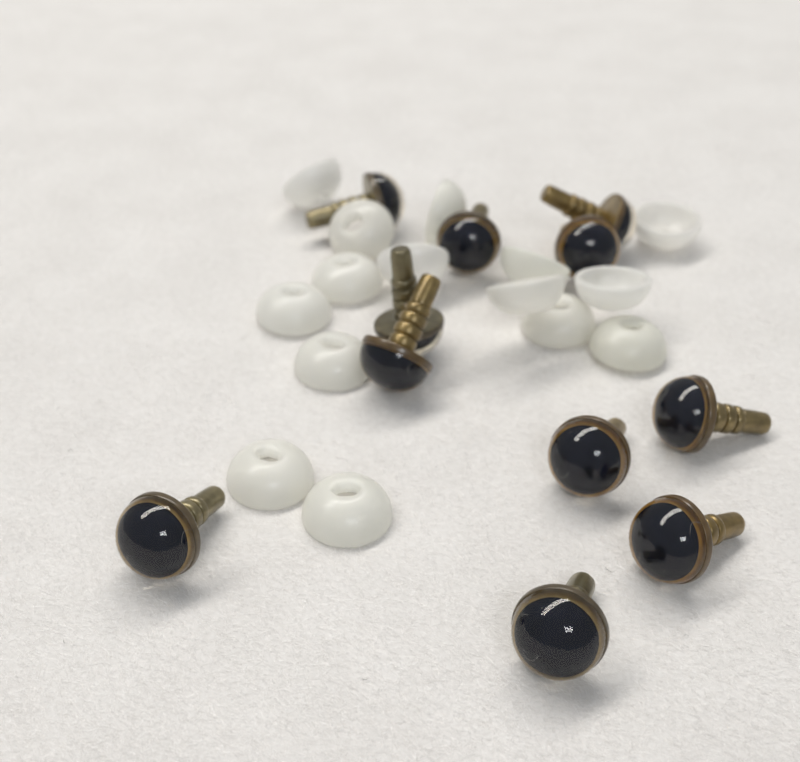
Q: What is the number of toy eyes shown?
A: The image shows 11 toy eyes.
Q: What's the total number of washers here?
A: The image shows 15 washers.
